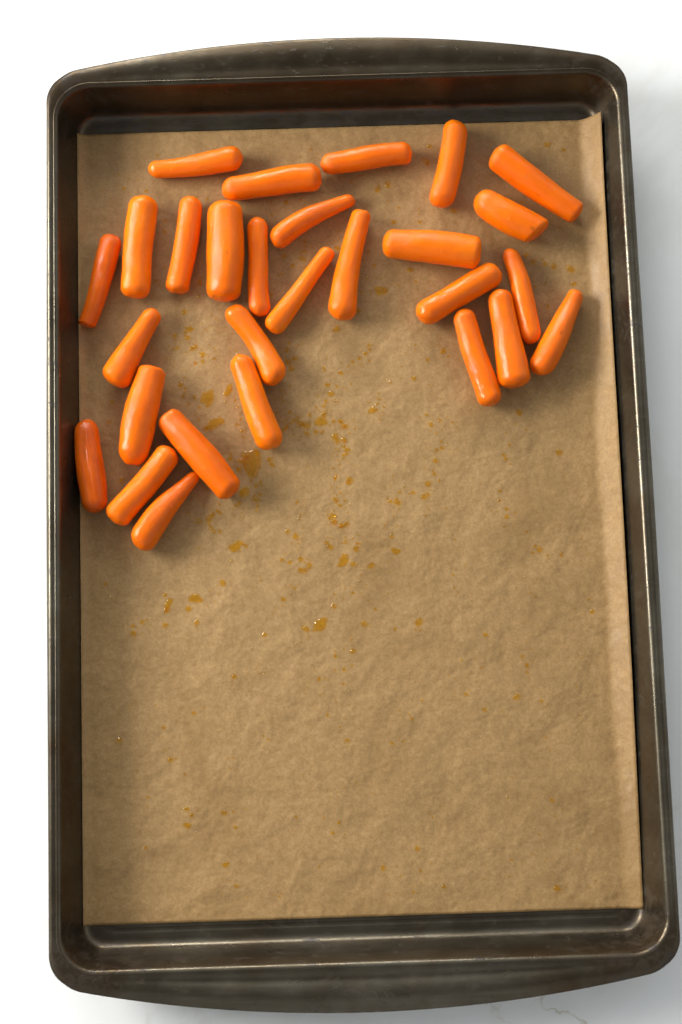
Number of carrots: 28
